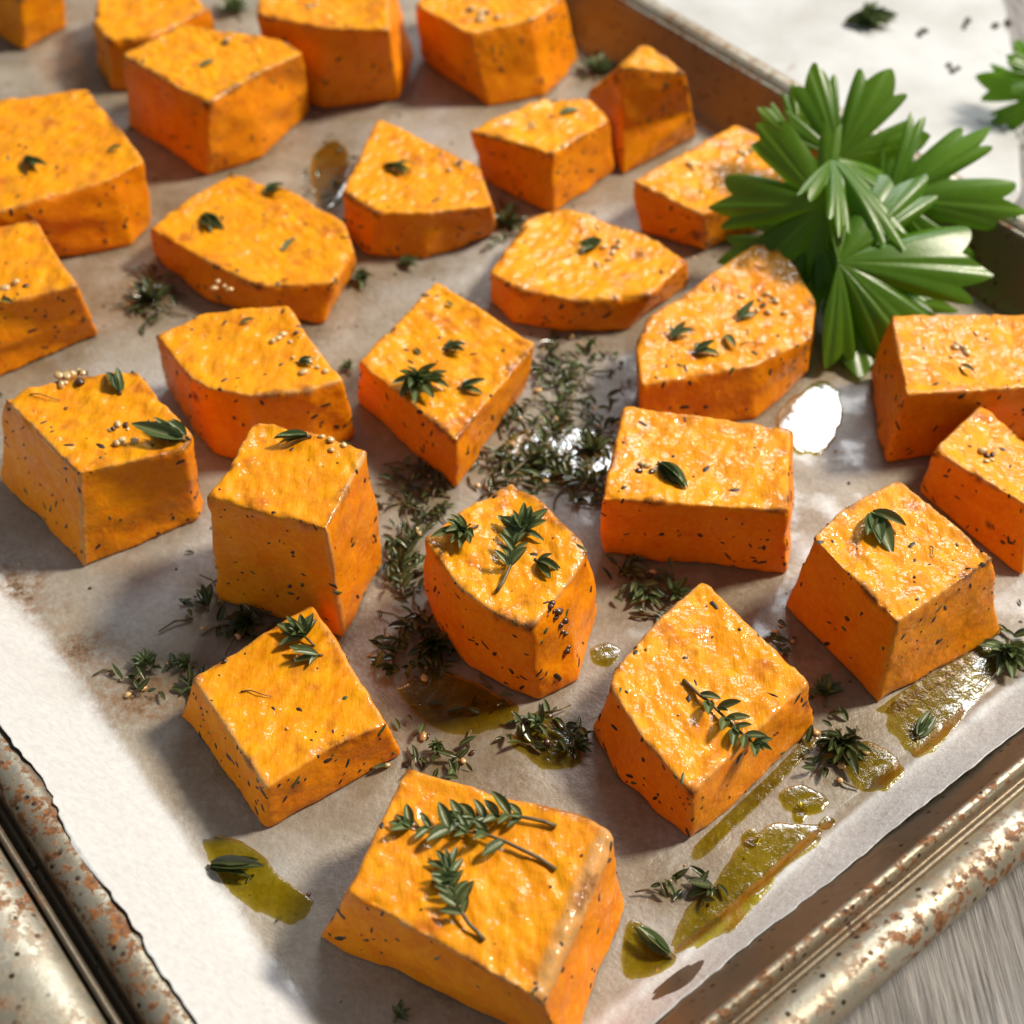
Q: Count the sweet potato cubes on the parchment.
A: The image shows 26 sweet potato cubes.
